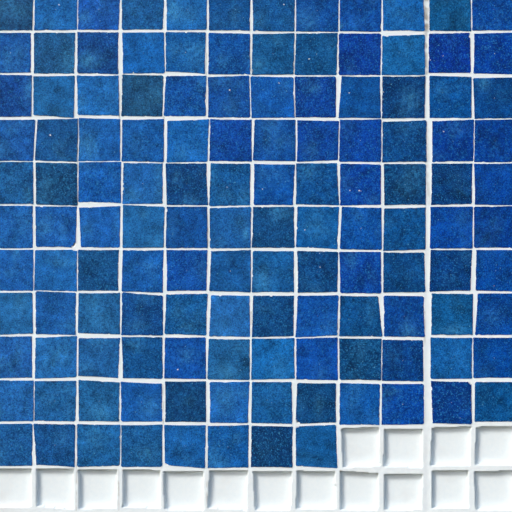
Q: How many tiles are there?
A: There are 128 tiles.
